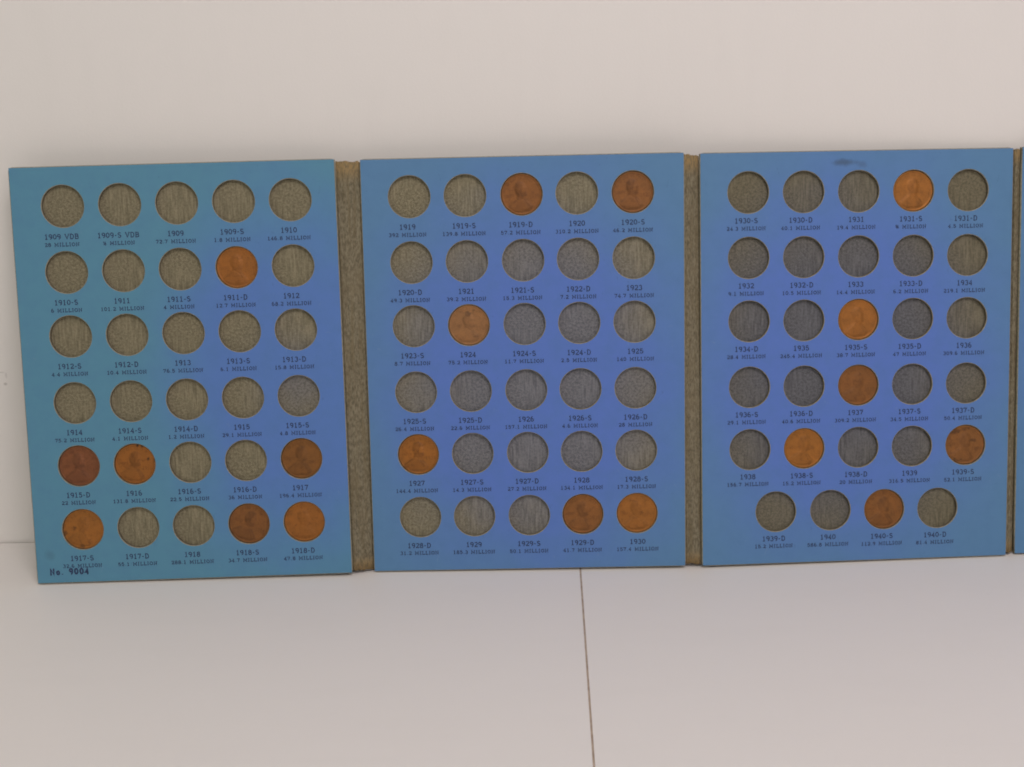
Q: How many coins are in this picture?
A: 19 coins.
